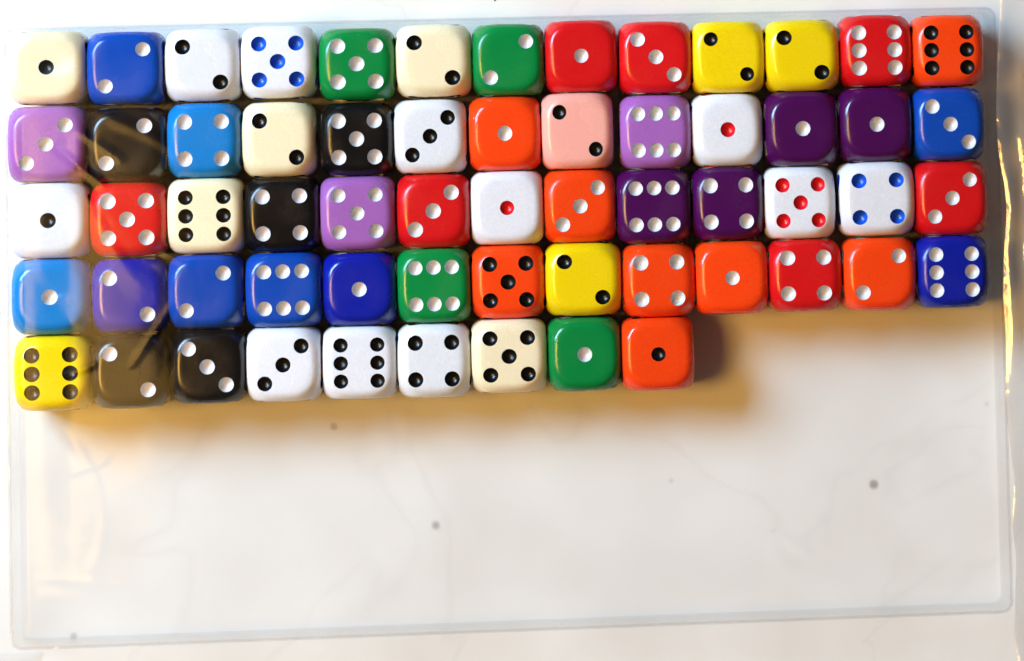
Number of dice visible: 61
